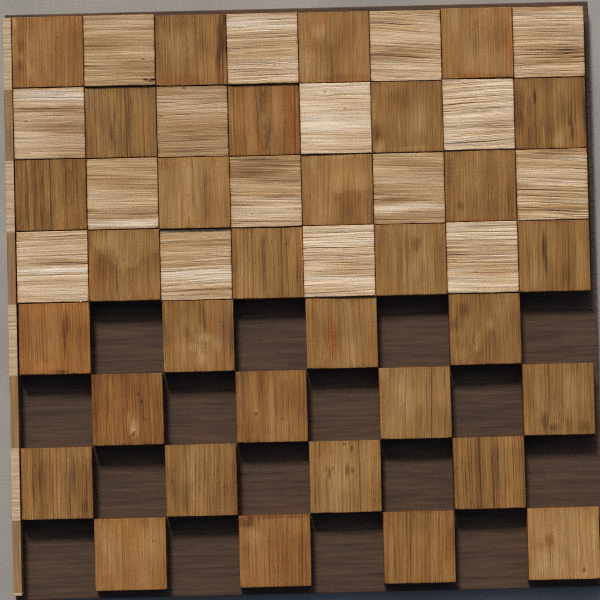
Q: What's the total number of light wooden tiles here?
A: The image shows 16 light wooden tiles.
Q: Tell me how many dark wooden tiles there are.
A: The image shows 32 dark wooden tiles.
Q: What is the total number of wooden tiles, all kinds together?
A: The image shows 48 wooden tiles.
